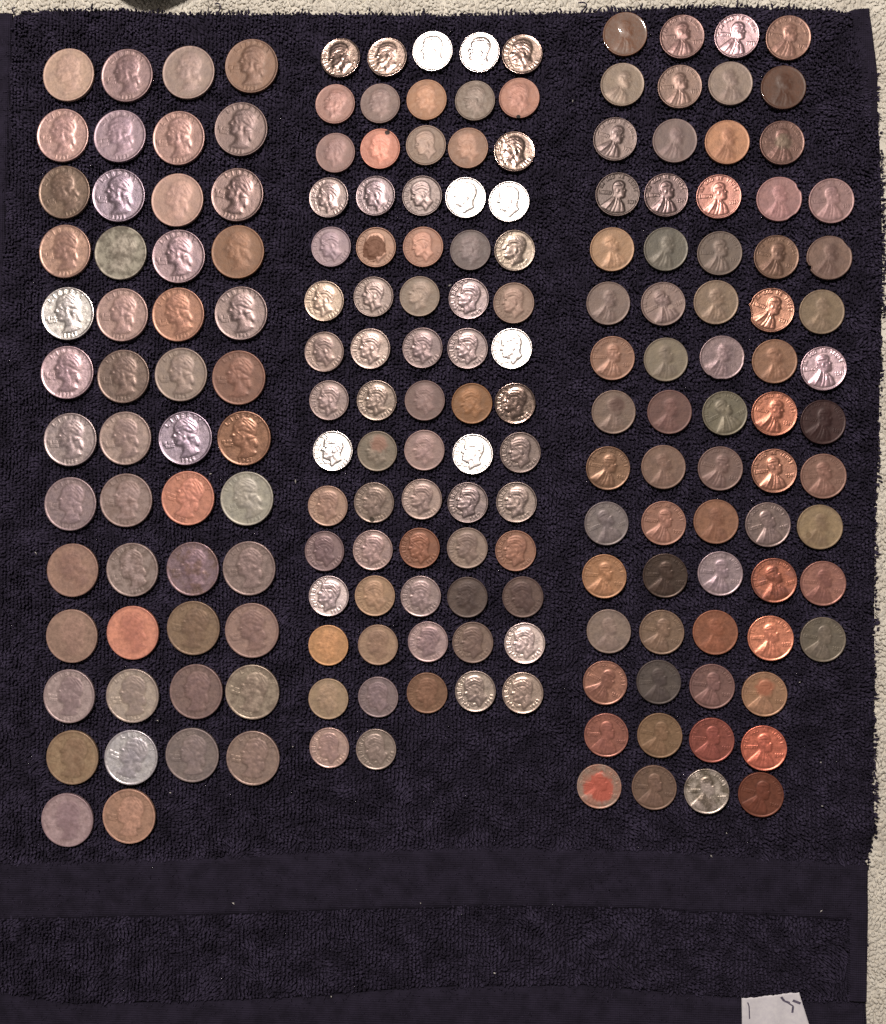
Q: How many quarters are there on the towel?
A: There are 50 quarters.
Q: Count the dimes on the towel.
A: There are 72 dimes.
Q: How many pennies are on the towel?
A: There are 69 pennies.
